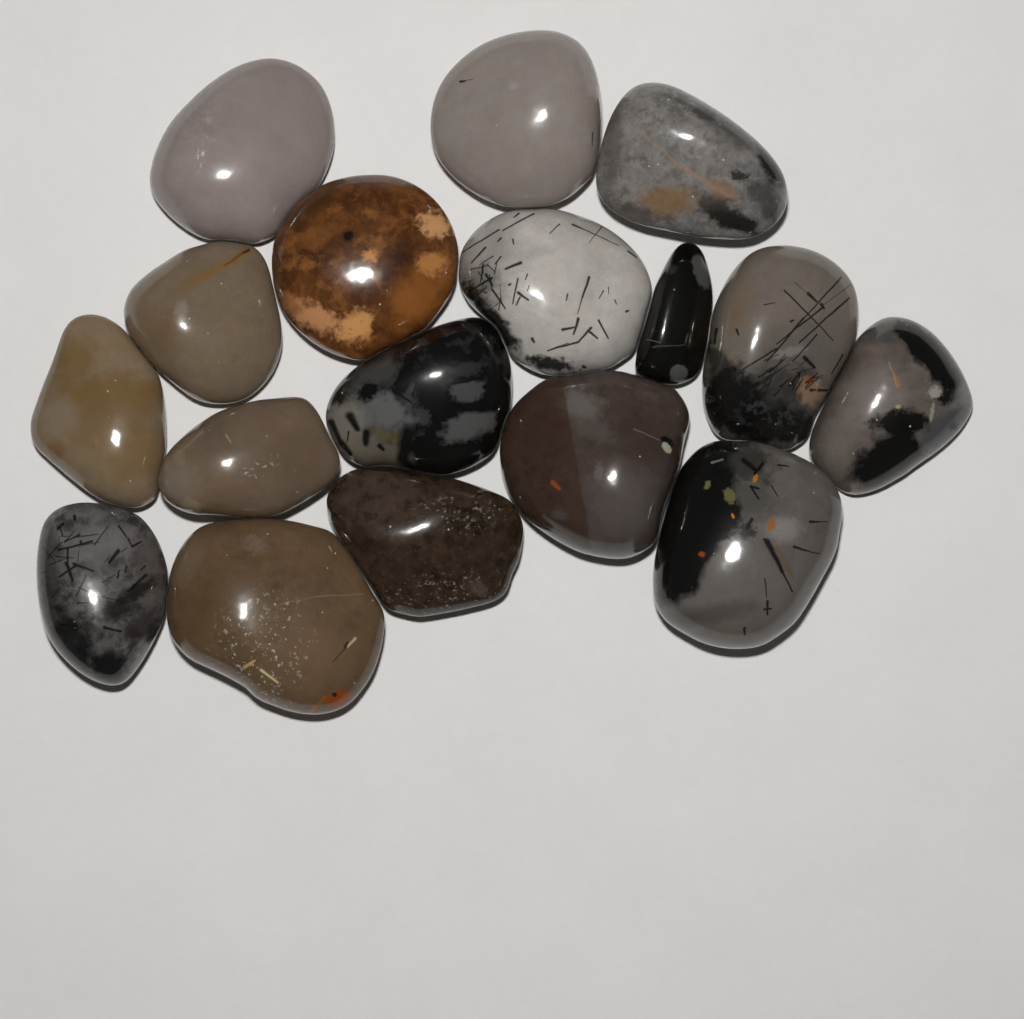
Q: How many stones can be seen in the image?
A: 17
